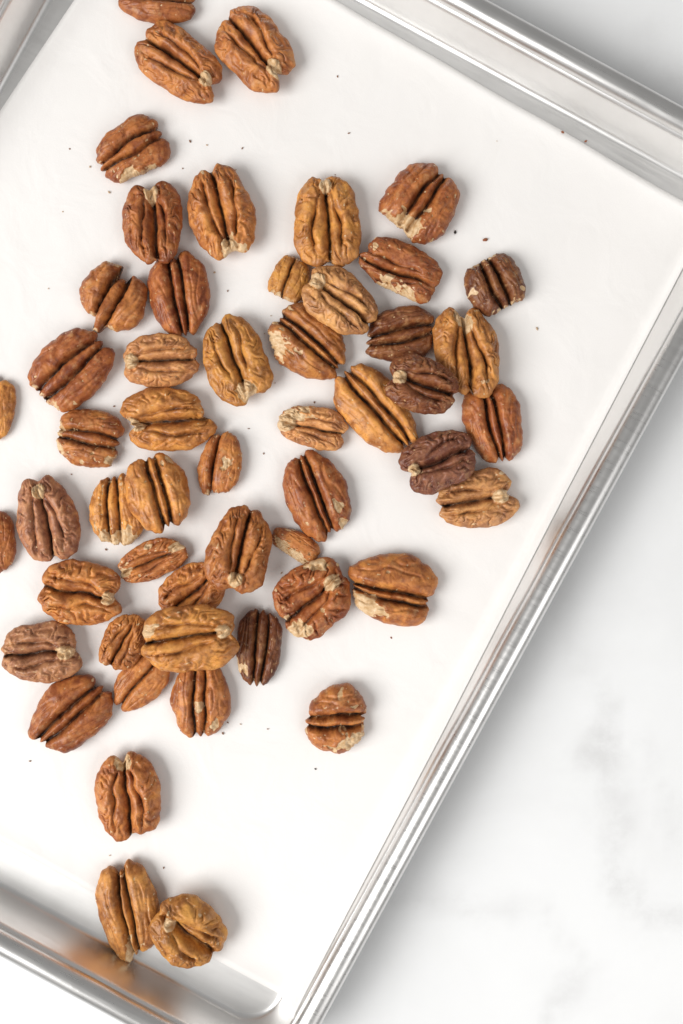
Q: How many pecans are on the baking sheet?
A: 53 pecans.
